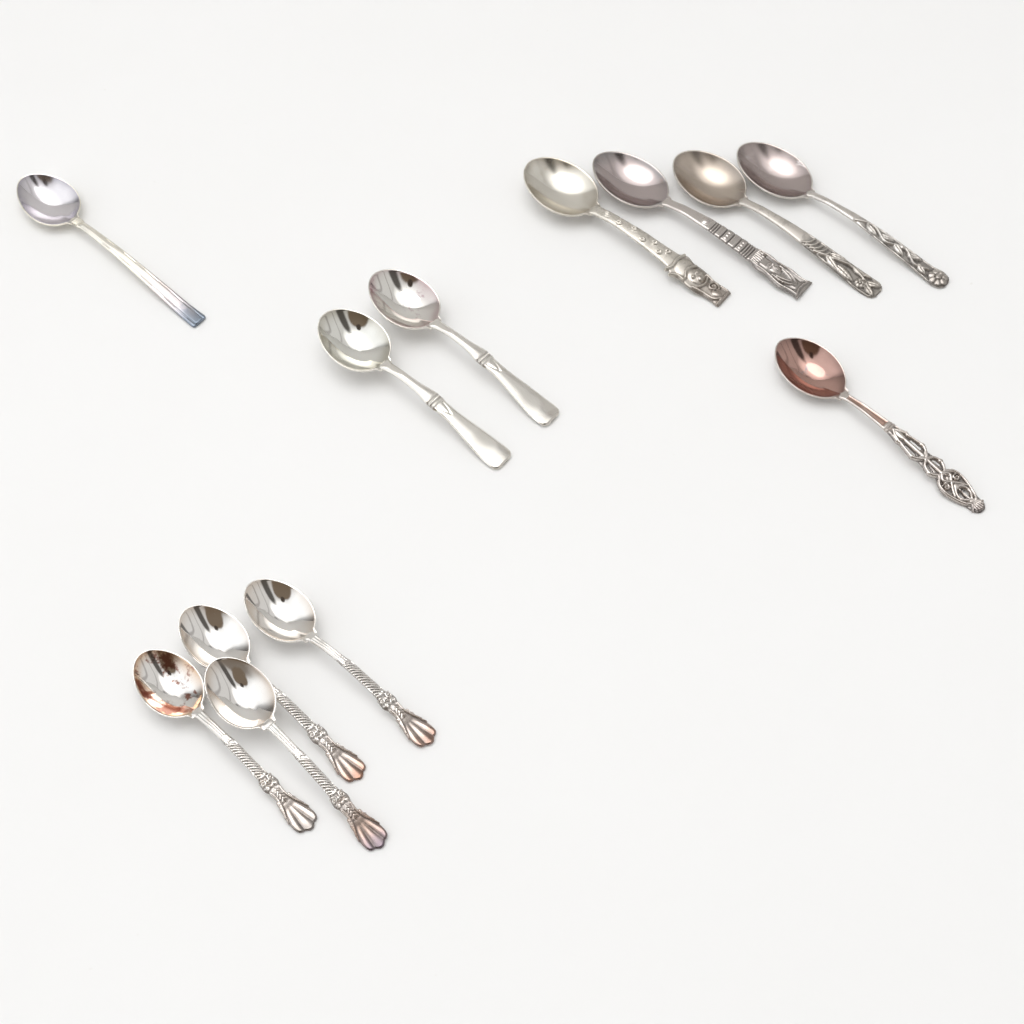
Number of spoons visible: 12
